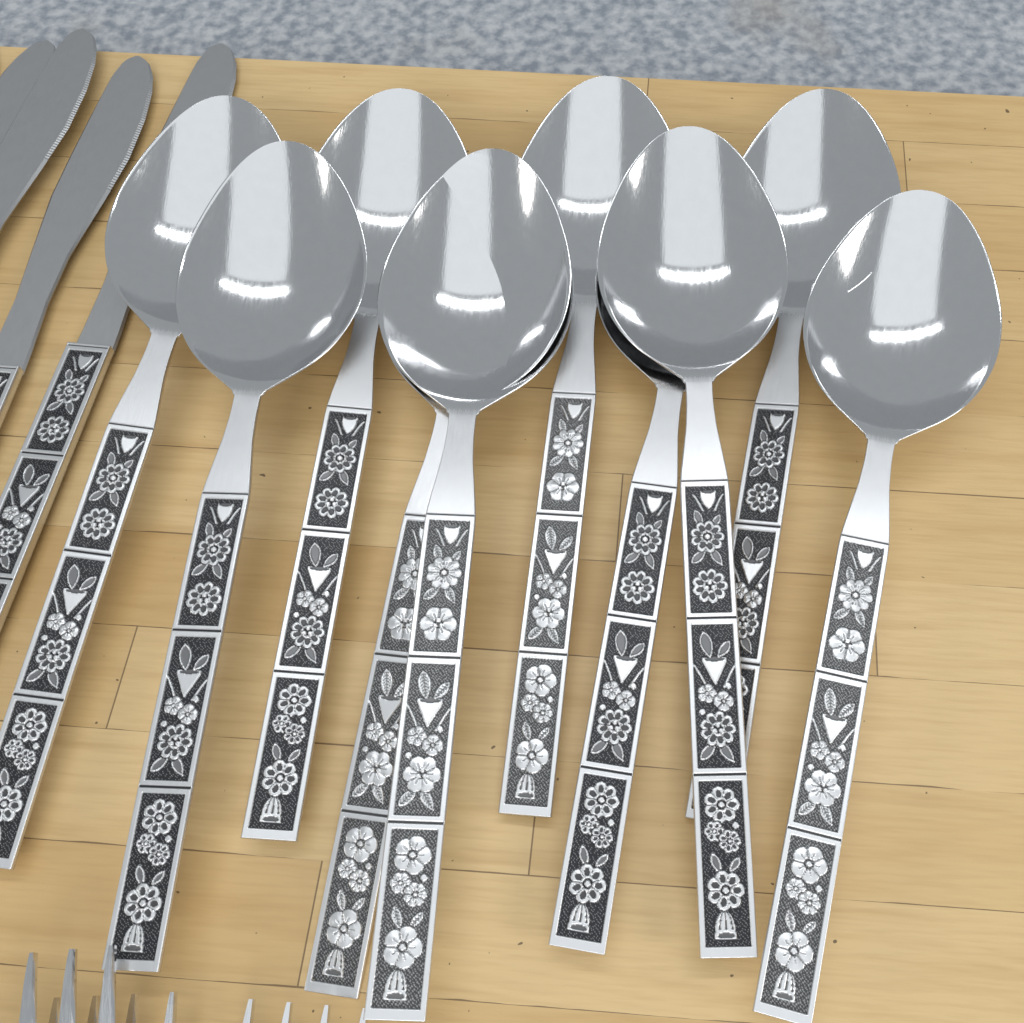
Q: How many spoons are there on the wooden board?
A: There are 10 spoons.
